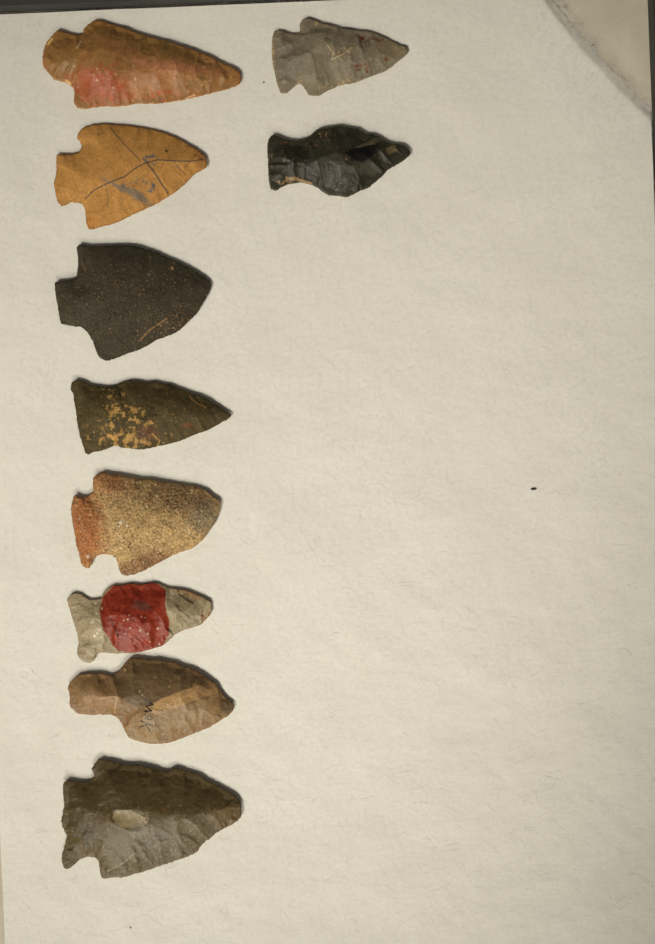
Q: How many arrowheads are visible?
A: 10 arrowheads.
